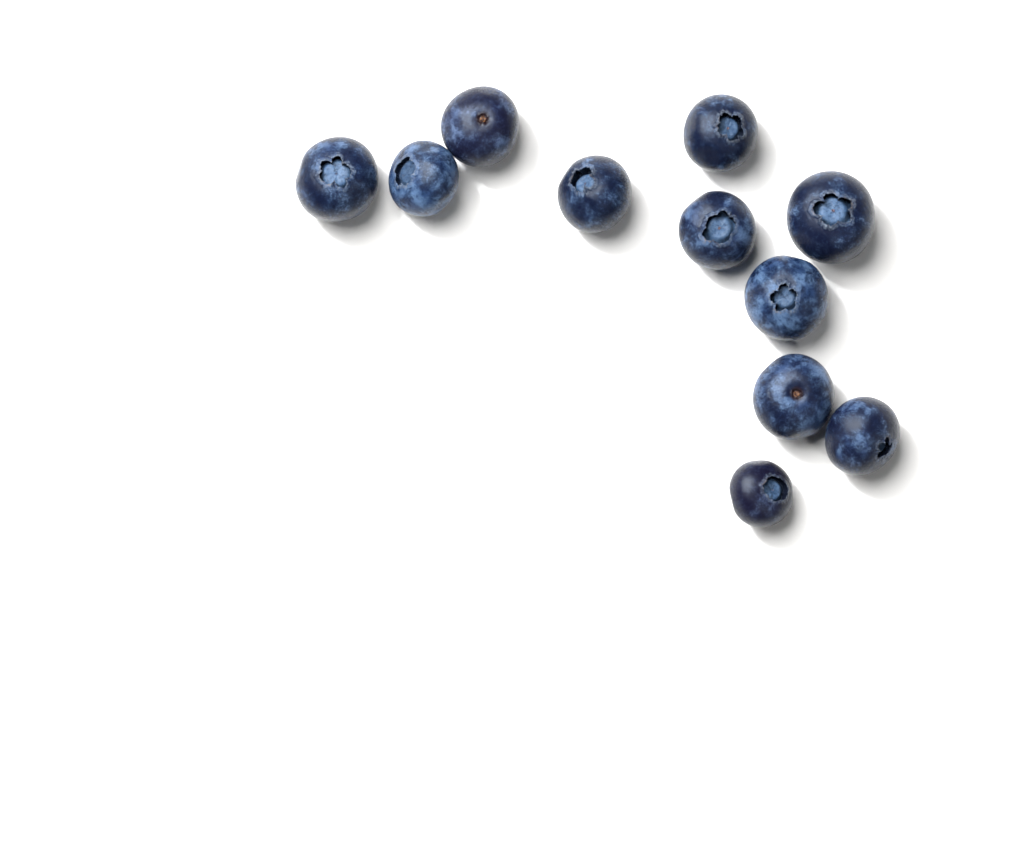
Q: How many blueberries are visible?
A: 11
